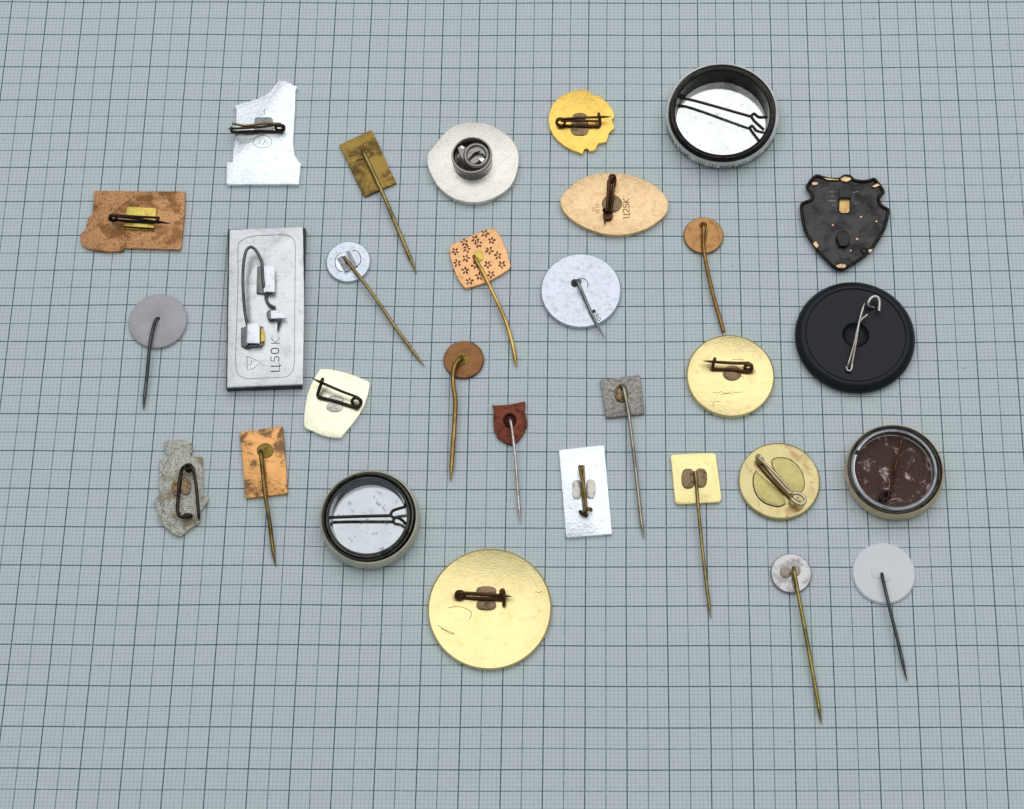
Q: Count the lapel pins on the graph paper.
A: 30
